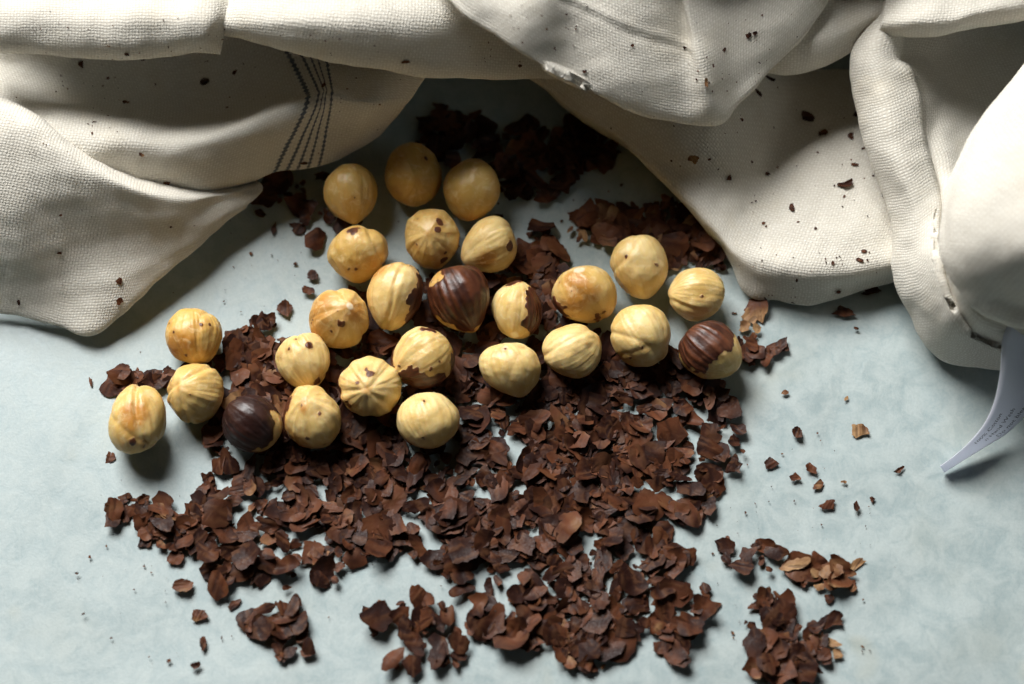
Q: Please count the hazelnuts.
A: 26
